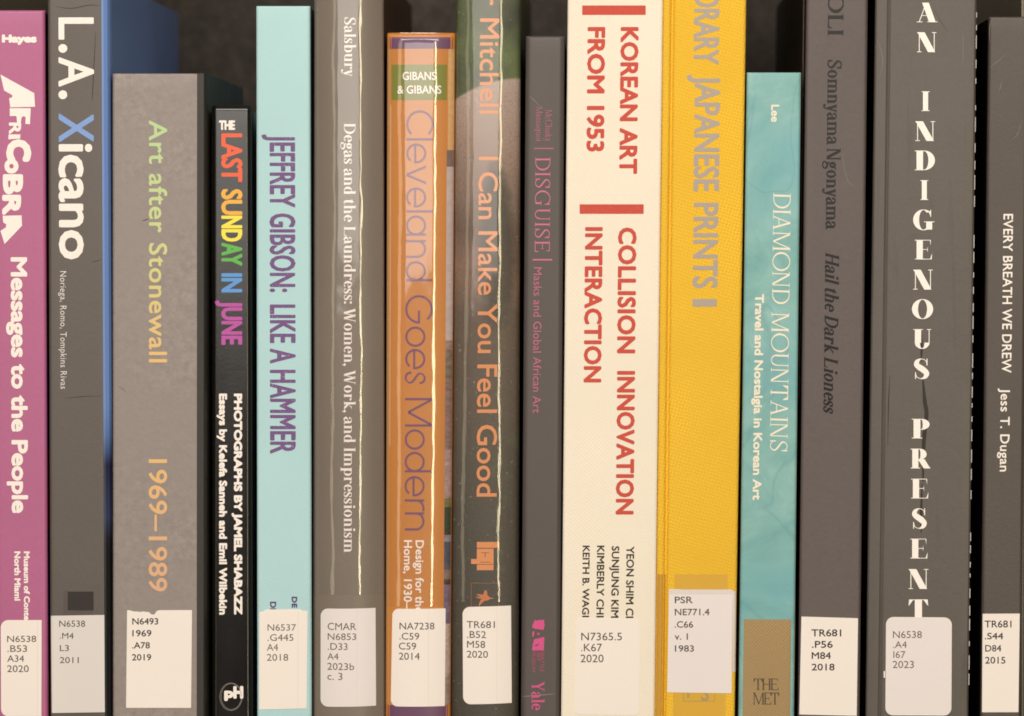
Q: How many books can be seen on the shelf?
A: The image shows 15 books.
